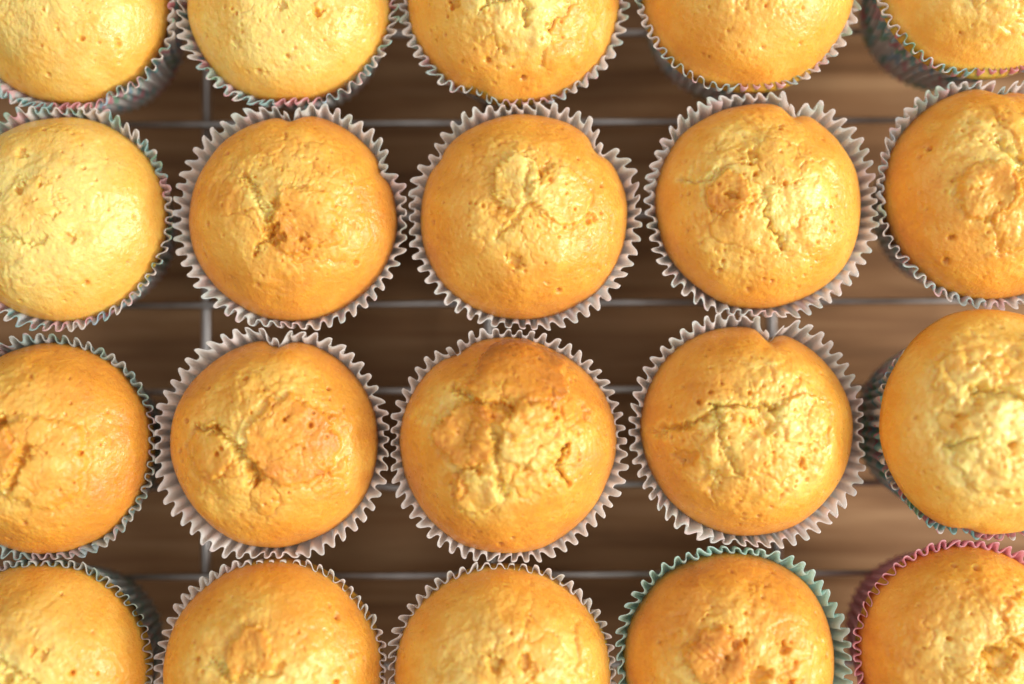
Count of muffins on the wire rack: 20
